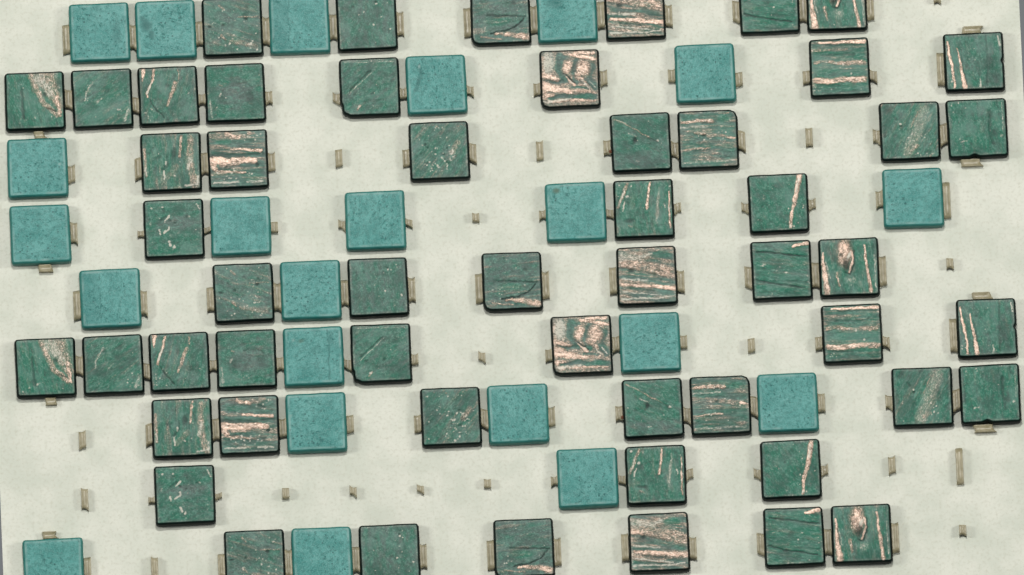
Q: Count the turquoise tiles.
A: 22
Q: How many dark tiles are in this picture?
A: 54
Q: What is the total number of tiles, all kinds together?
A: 76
